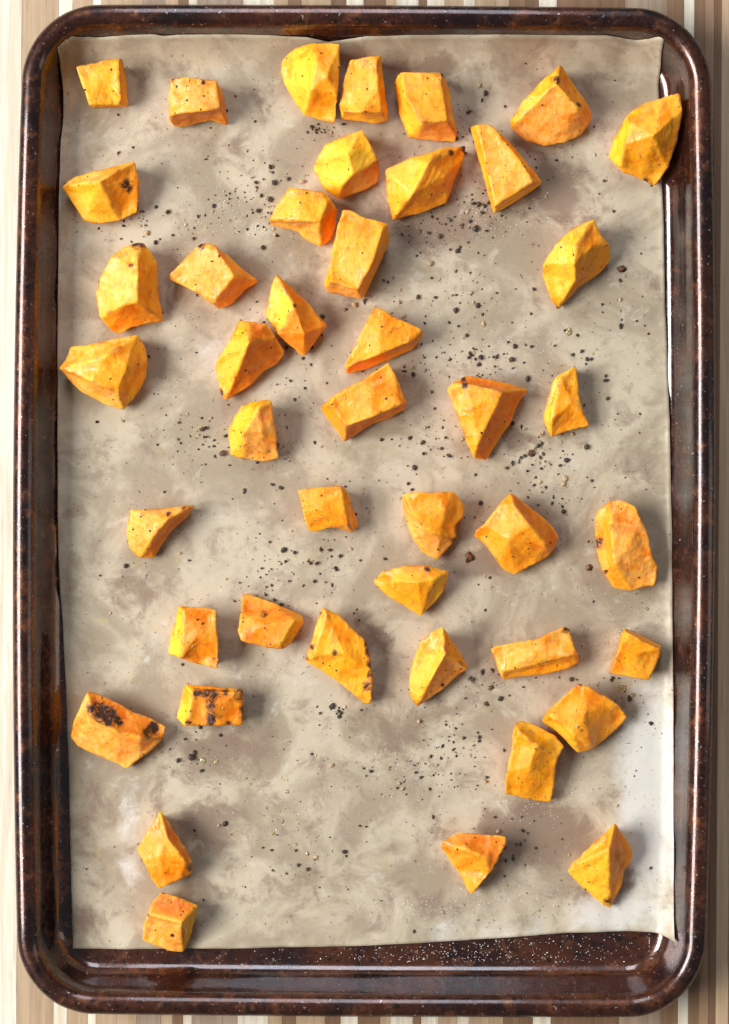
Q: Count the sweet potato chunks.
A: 44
